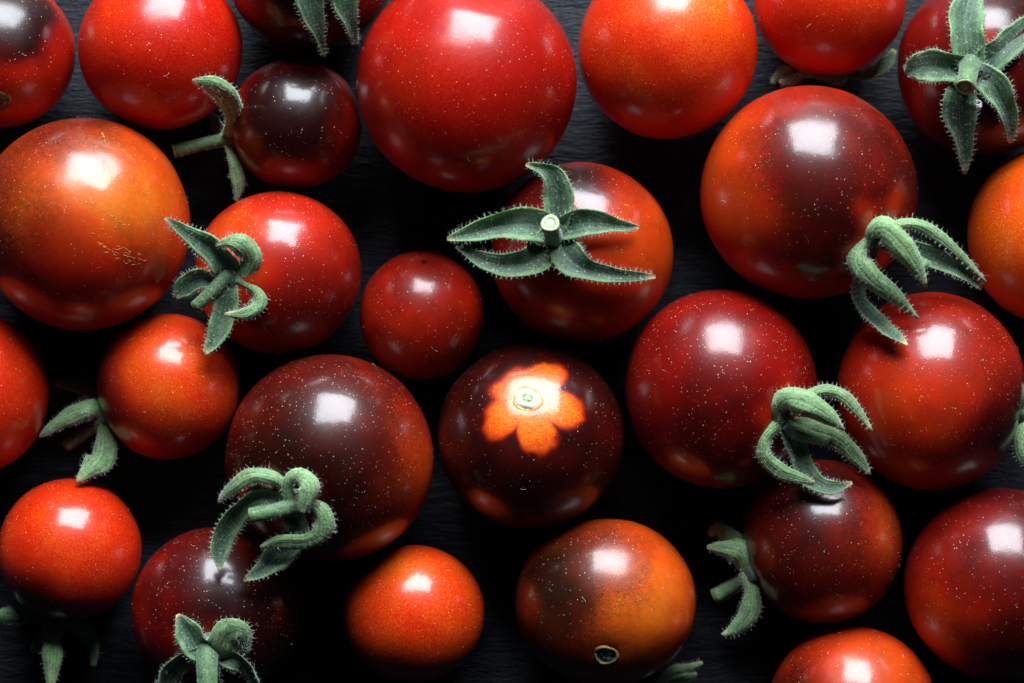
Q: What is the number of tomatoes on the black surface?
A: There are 27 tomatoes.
